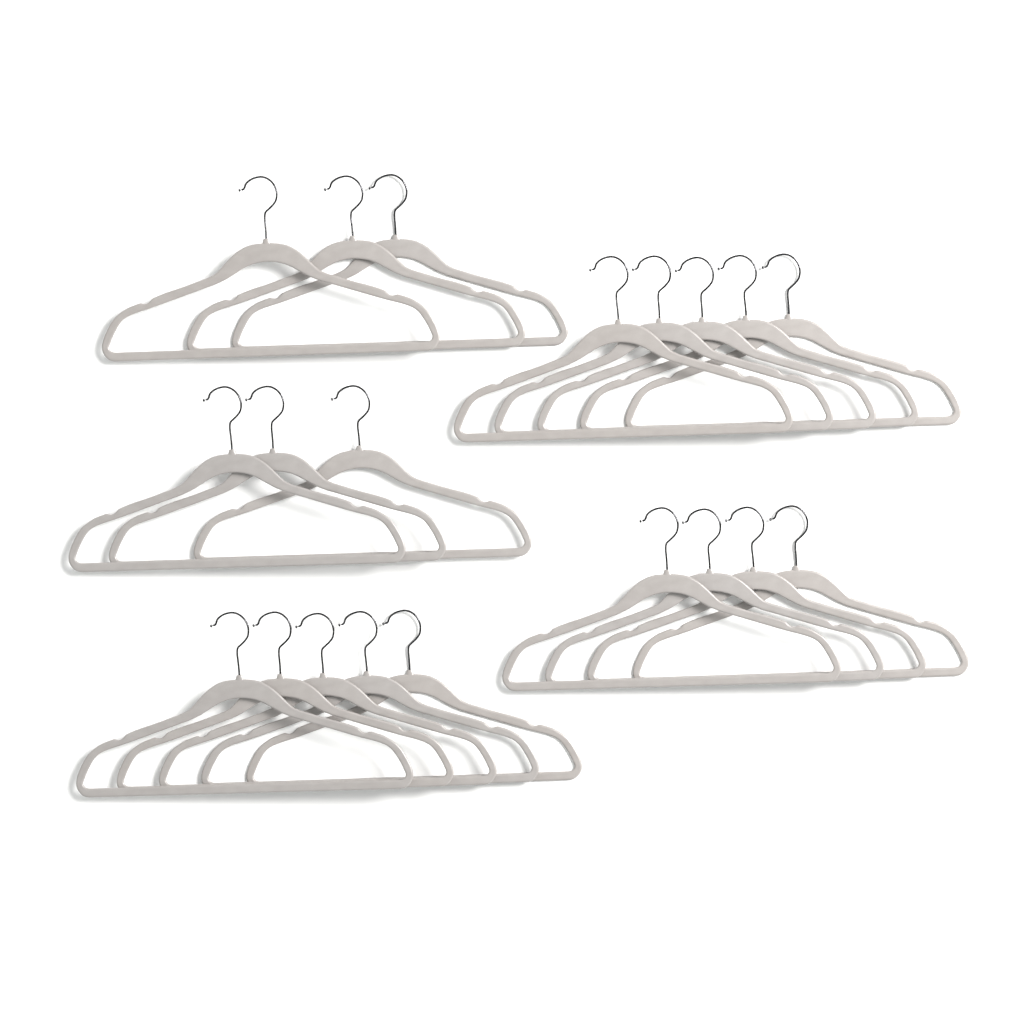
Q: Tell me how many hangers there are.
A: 20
